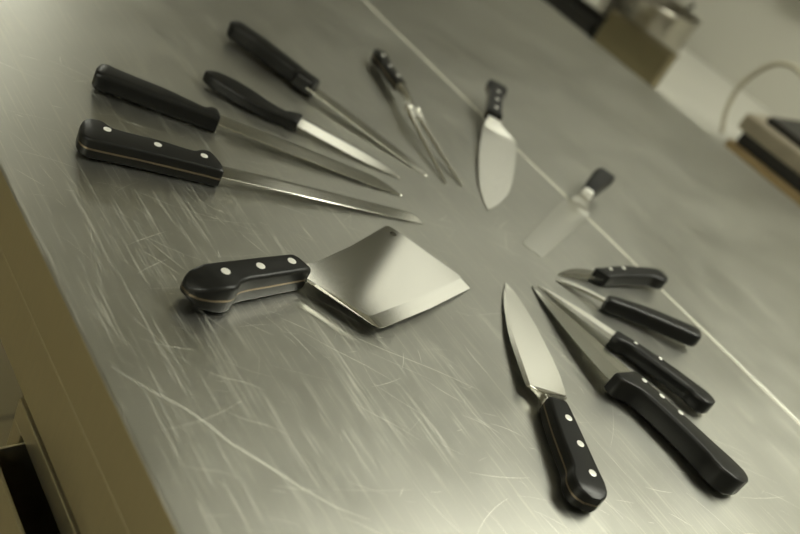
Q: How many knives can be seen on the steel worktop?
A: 11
